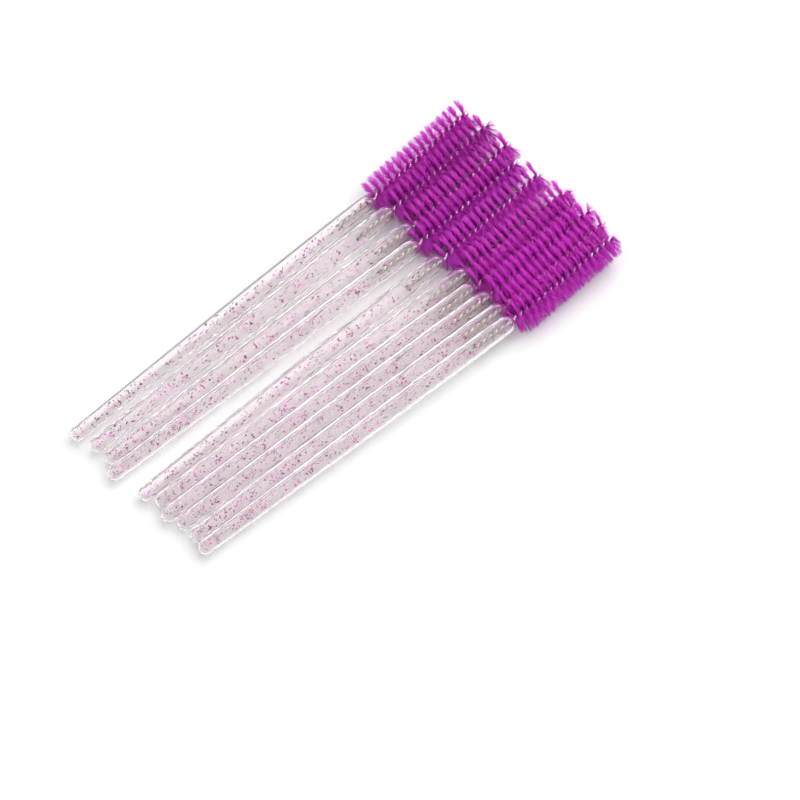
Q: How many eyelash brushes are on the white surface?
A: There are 10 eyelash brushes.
